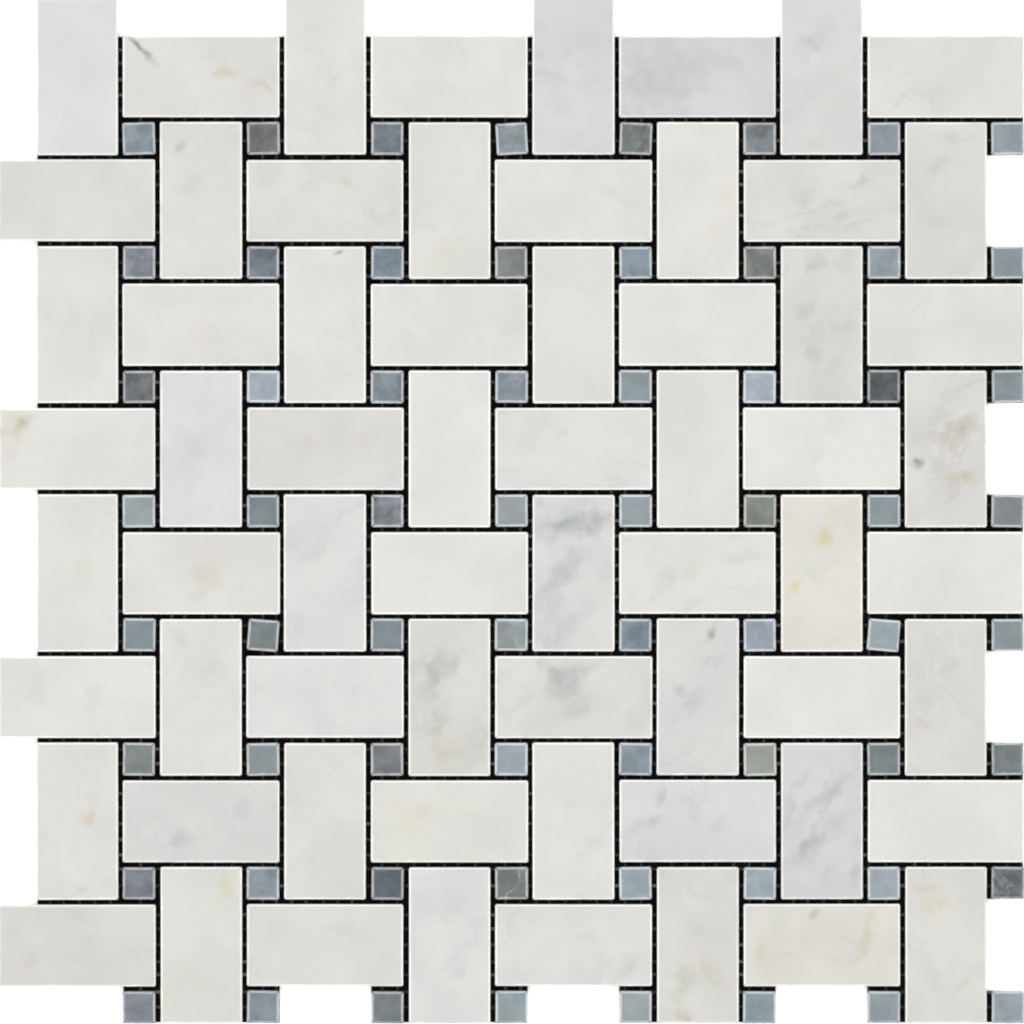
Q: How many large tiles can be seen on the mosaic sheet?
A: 64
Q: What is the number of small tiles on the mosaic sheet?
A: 64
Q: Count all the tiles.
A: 128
